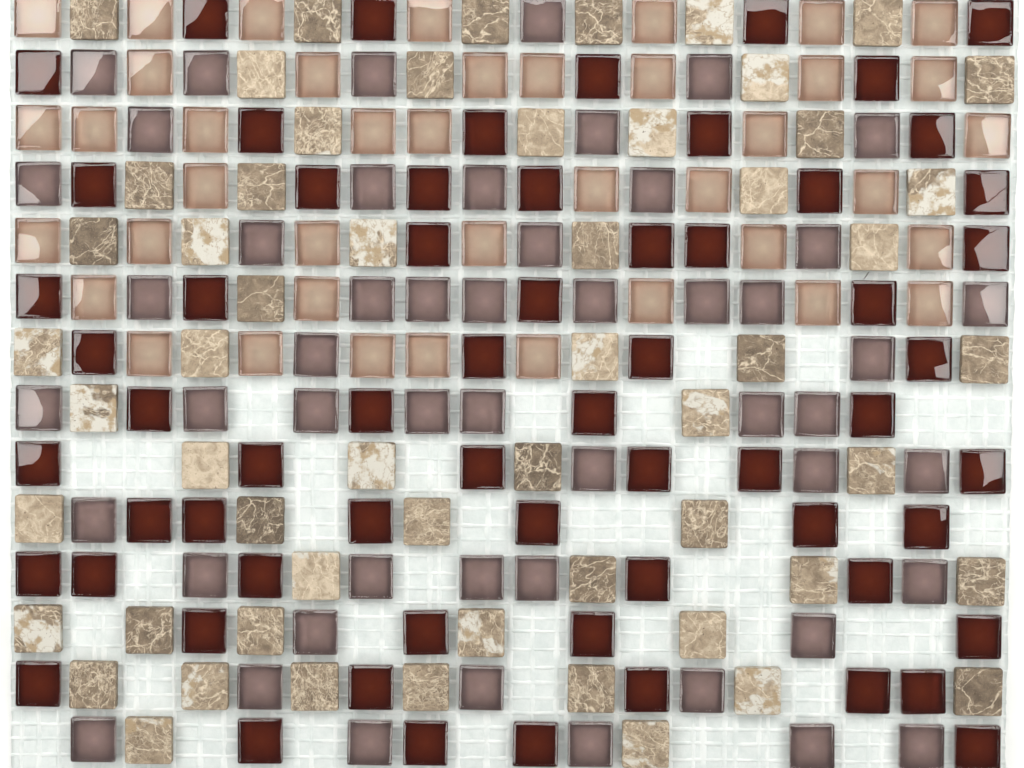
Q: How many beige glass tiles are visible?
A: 41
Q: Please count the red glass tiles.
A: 63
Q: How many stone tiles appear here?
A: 57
